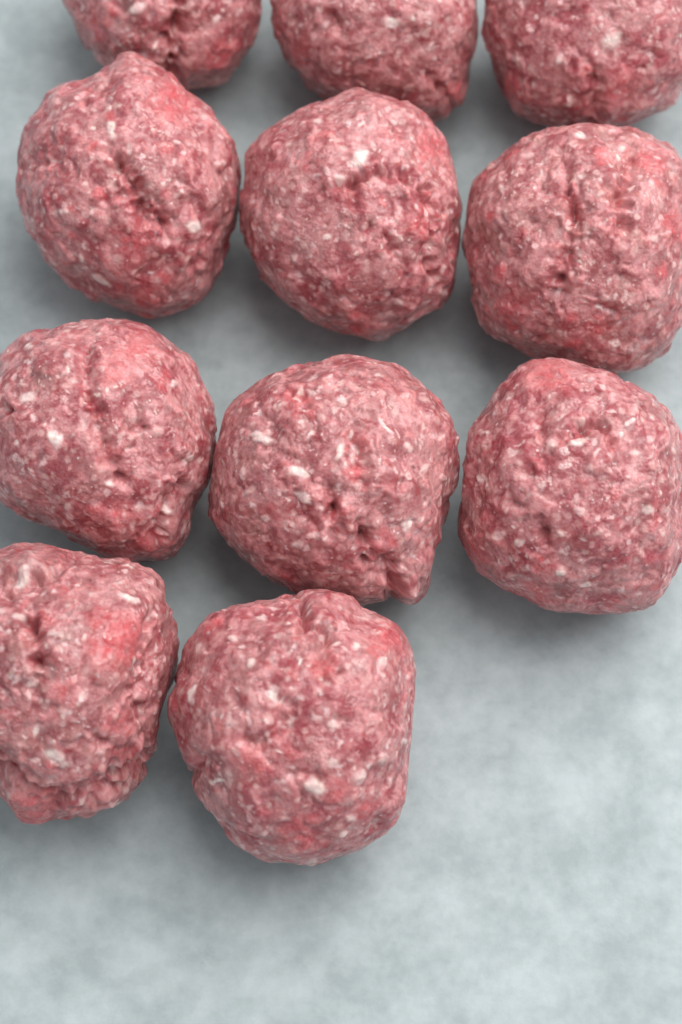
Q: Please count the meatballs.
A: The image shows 11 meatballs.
